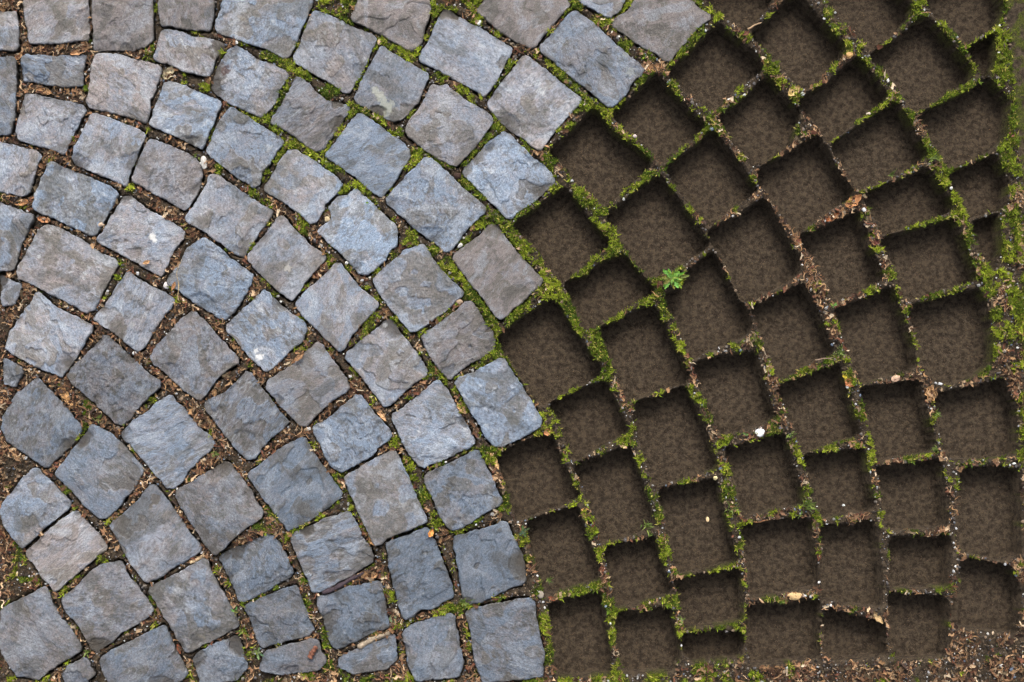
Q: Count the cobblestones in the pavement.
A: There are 82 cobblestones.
